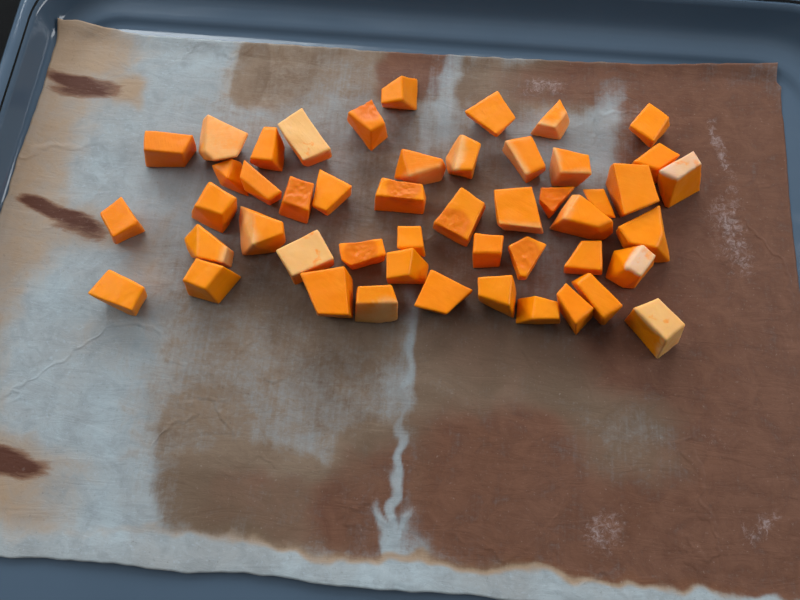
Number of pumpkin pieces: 49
